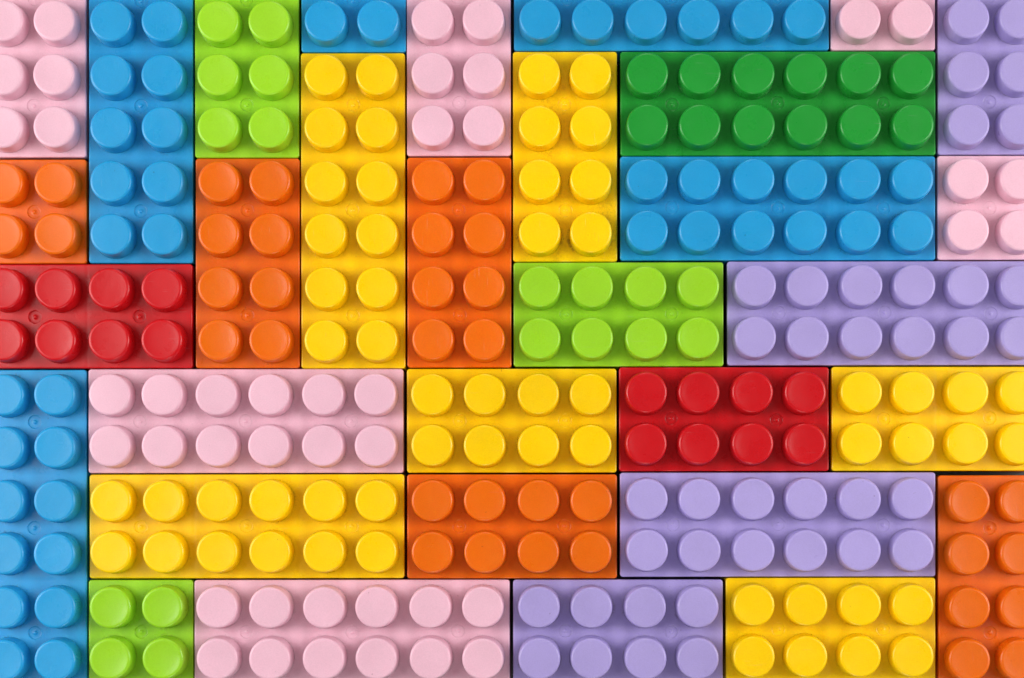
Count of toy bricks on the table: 32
